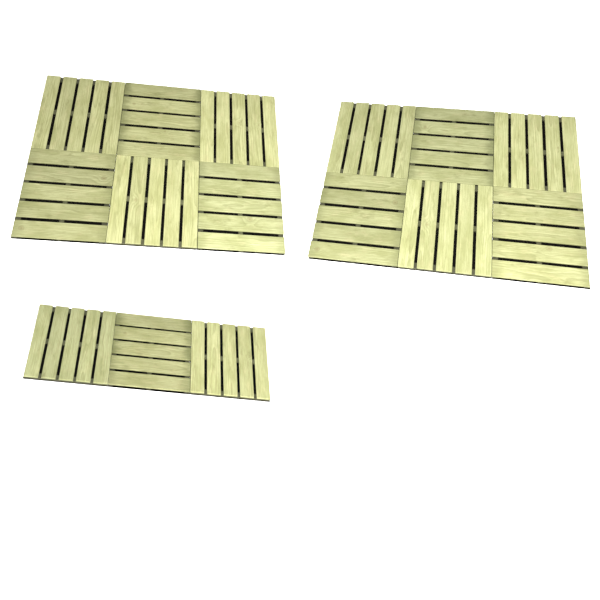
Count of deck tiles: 15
